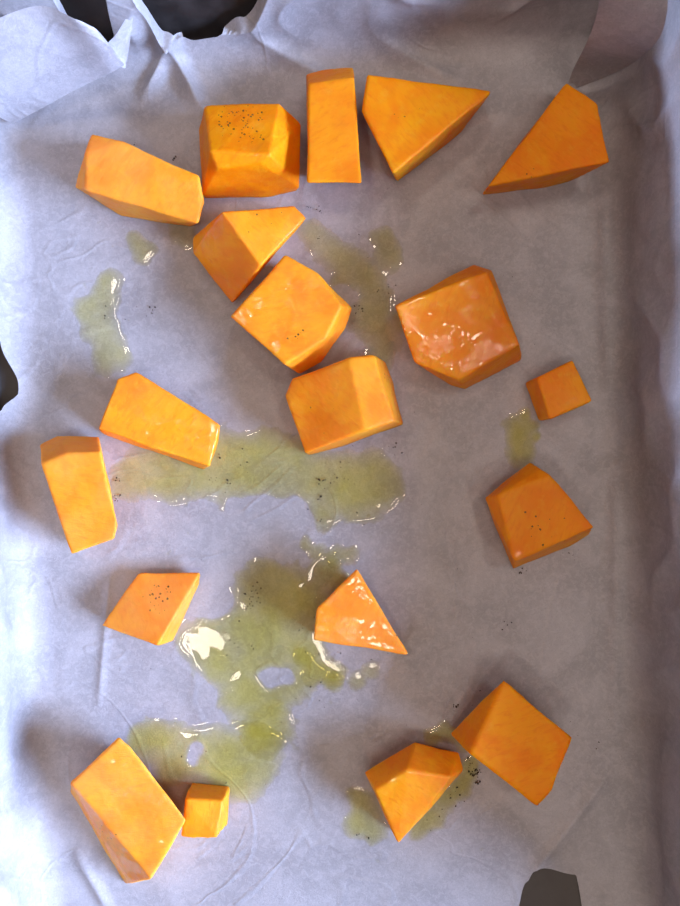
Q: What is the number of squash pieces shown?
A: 19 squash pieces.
